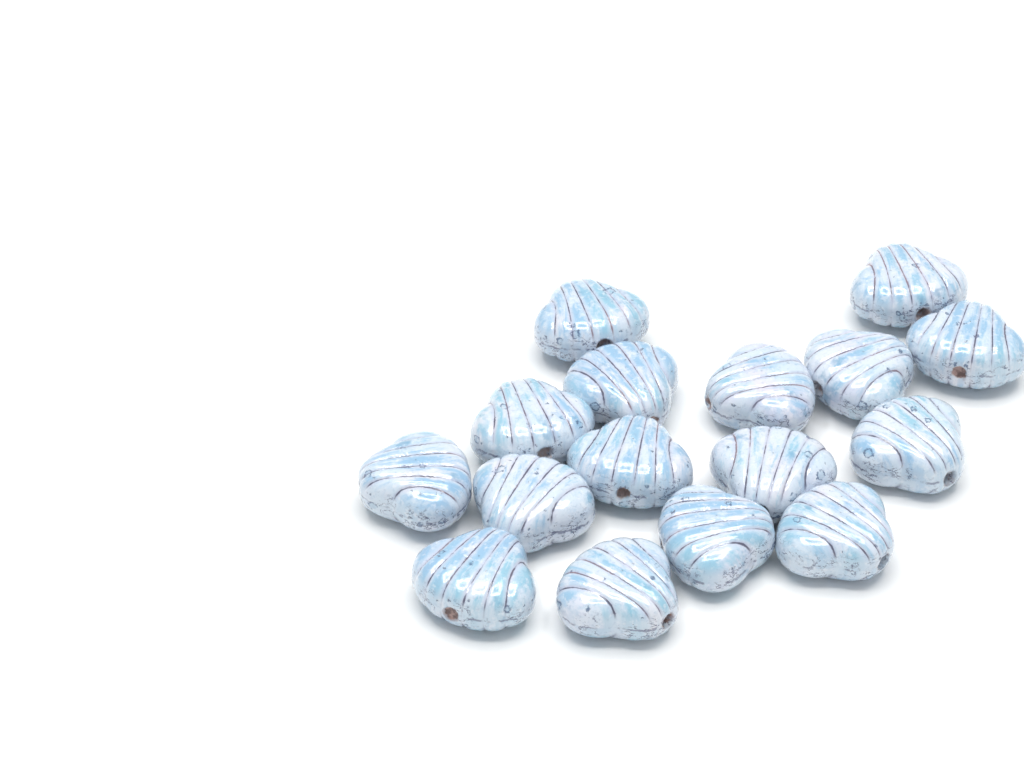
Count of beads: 16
